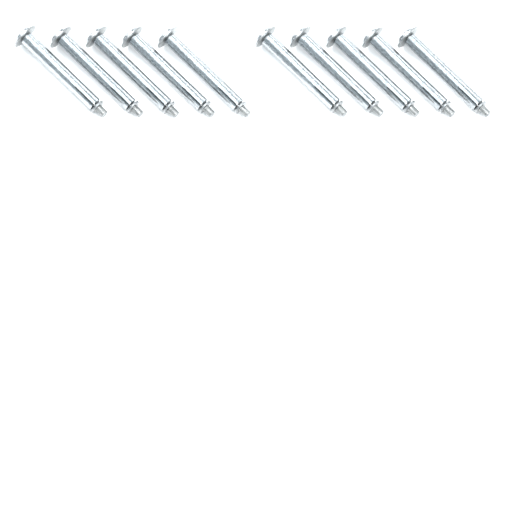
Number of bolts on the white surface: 10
